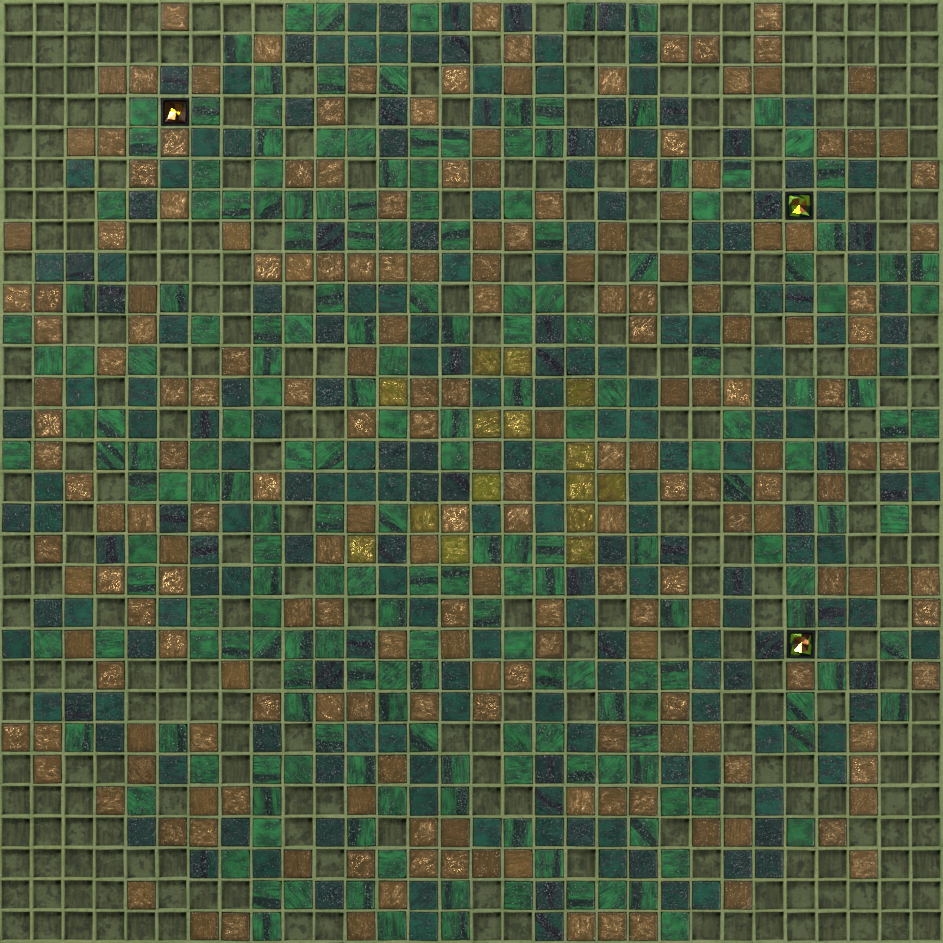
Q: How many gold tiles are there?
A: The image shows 15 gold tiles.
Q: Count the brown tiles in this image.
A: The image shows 200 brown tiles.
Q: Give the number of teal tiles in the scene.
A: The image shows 200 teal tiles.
